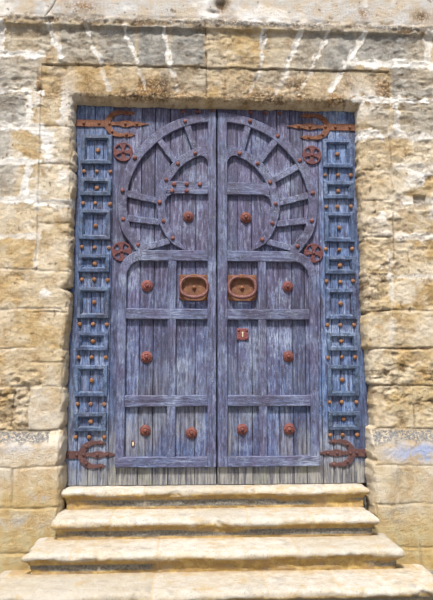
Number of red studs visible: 34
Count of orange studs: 64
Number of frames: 16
